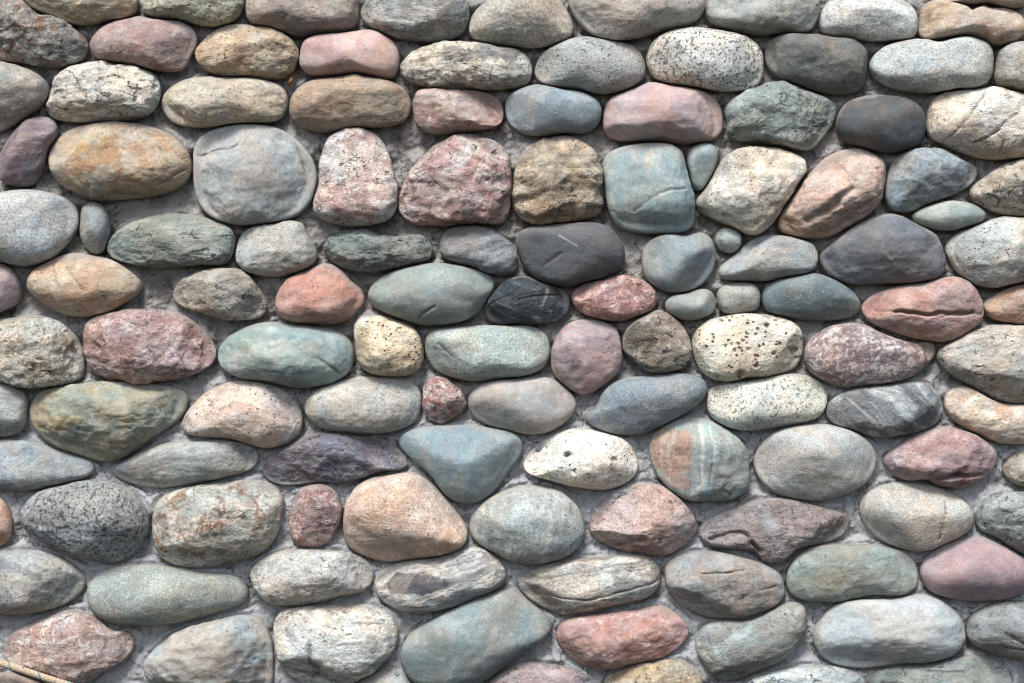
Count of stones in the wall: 128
